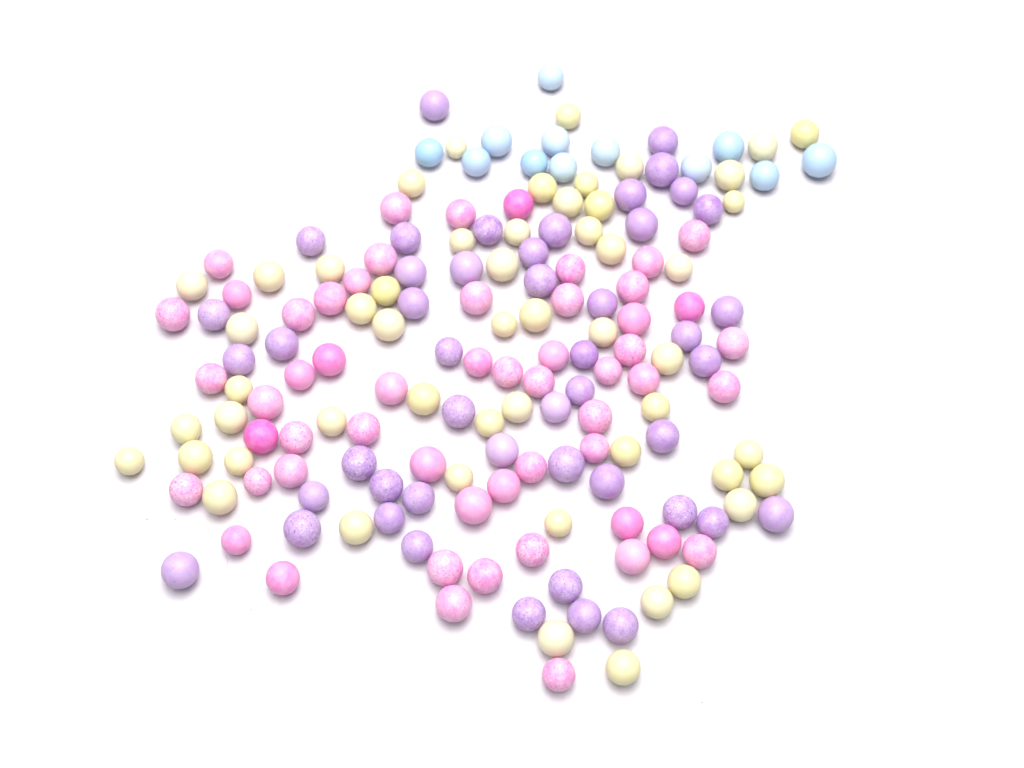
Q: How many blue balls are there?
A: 12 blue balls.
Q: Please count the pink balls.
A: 55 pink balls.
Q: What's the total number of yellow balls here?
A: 53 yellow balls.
